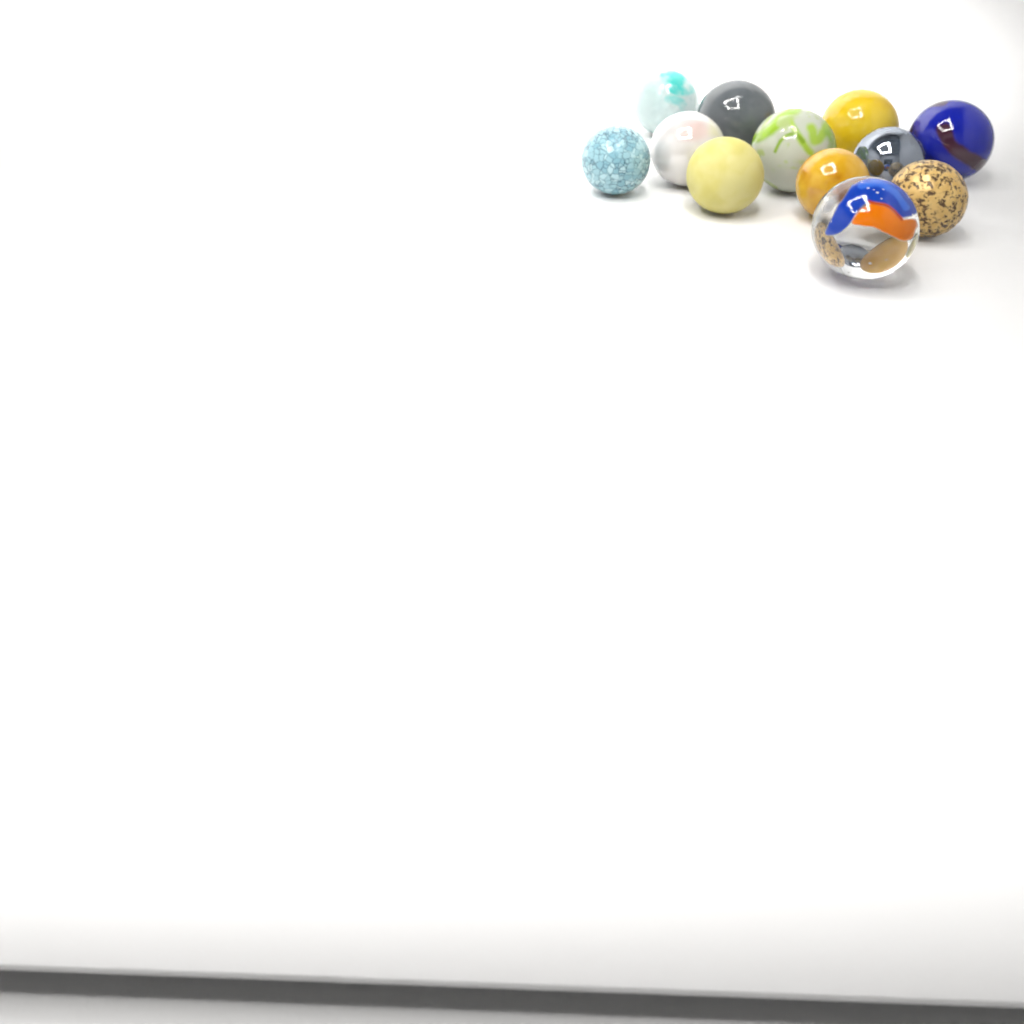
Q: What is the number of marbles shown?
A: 12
